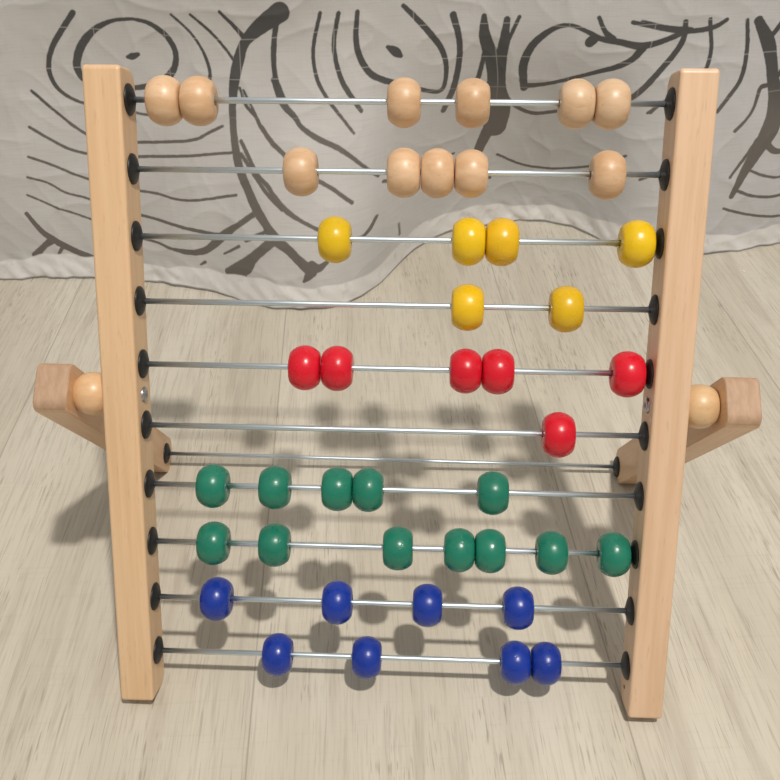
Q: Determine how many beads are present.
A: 43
